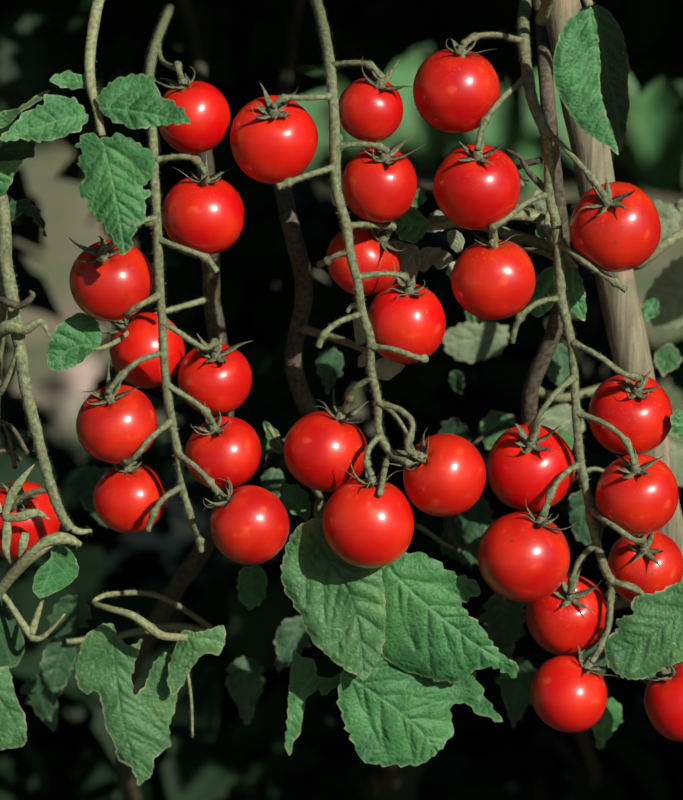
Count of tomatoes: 30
